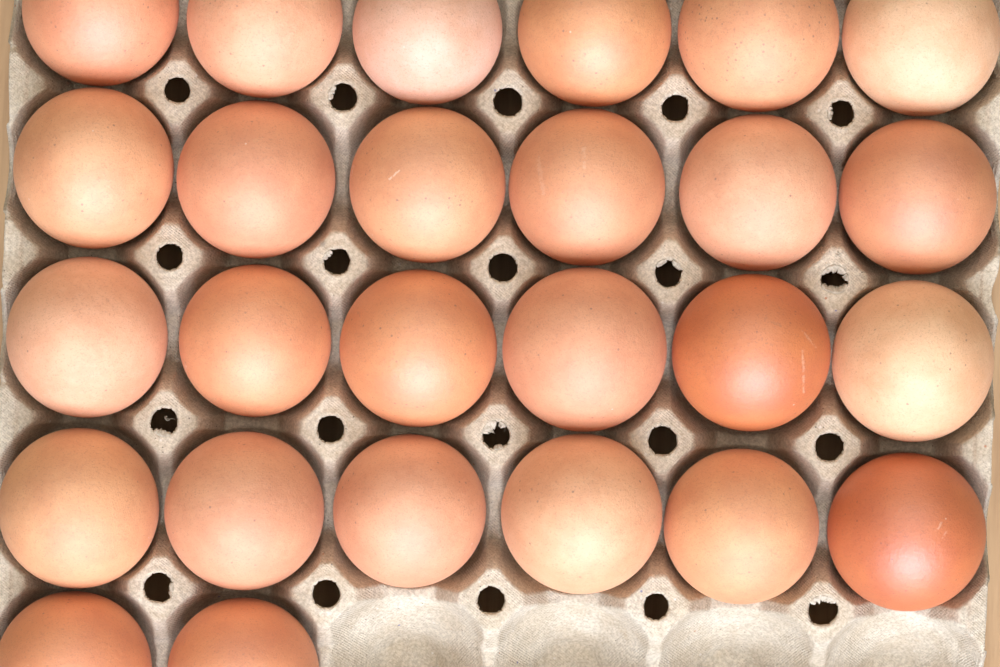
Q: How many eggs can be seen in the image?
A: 26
